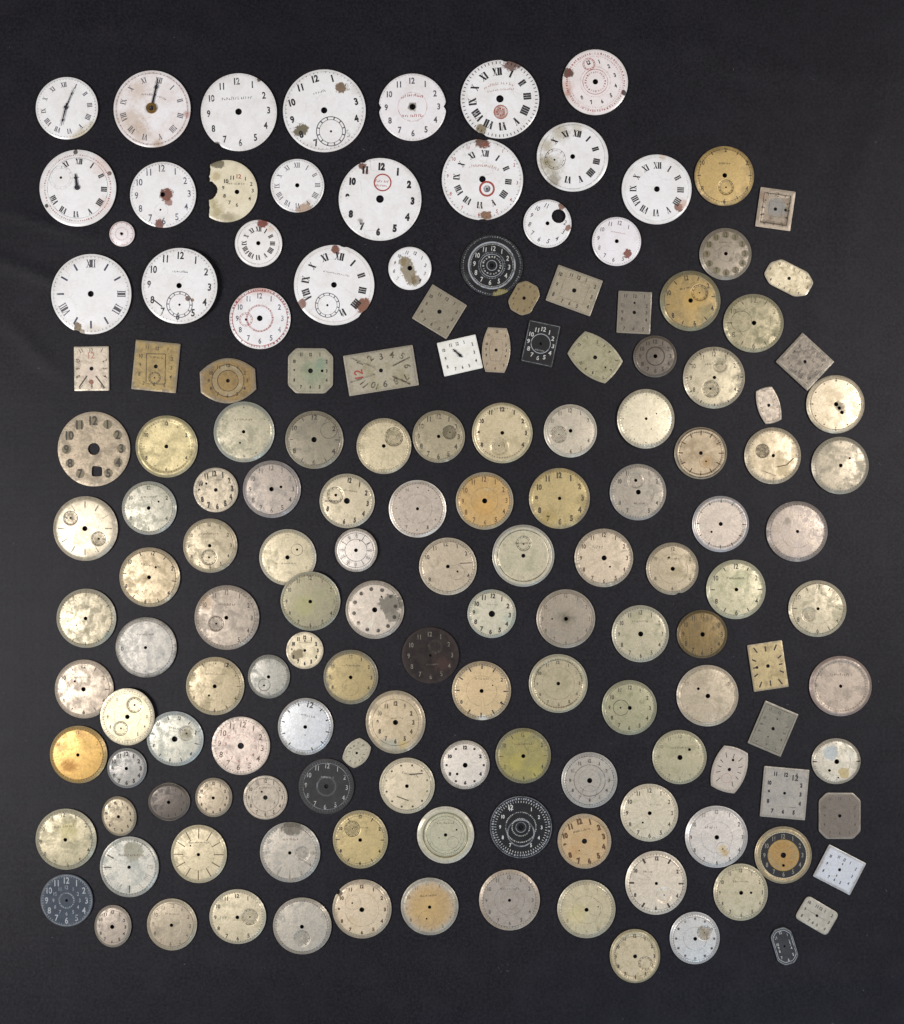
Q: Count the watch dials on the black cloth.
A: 153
